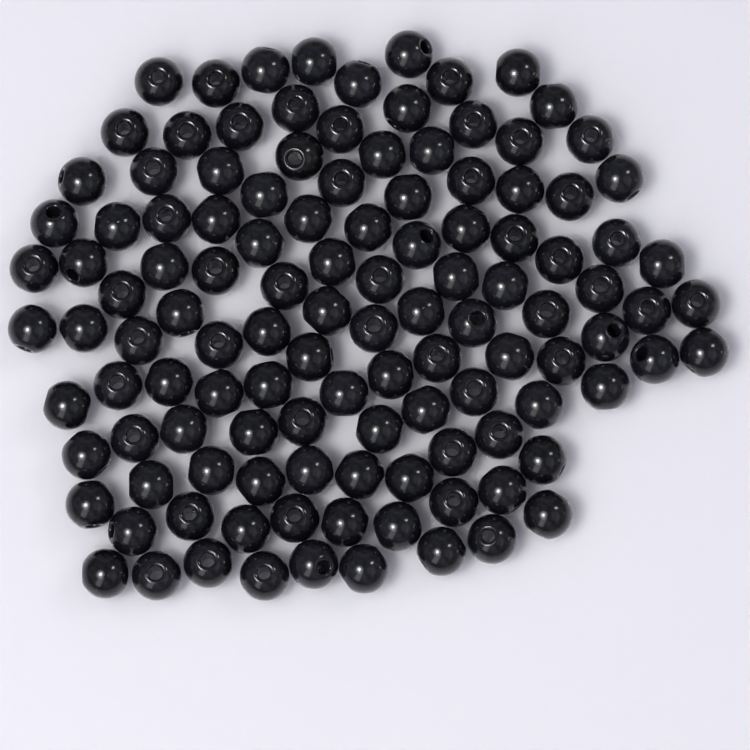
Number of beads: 119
